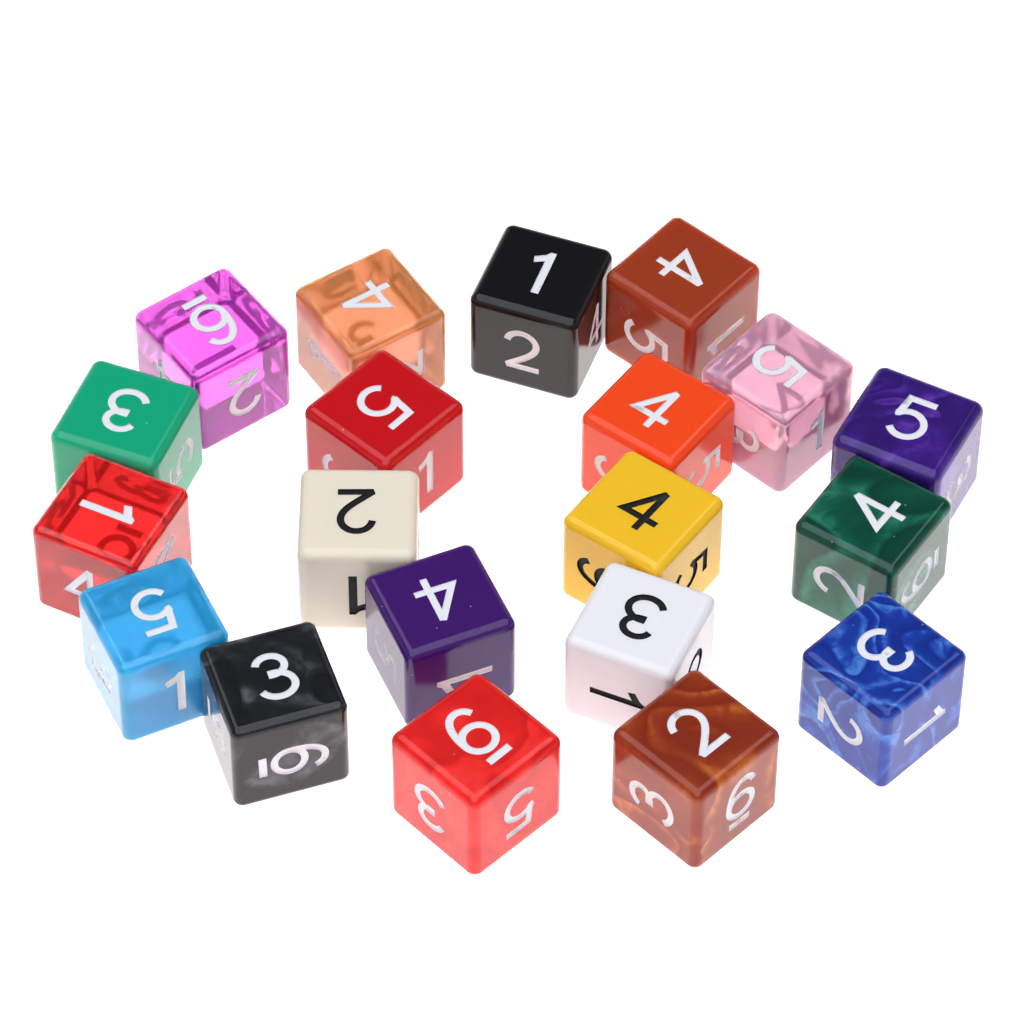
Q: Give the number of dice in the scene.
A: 20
